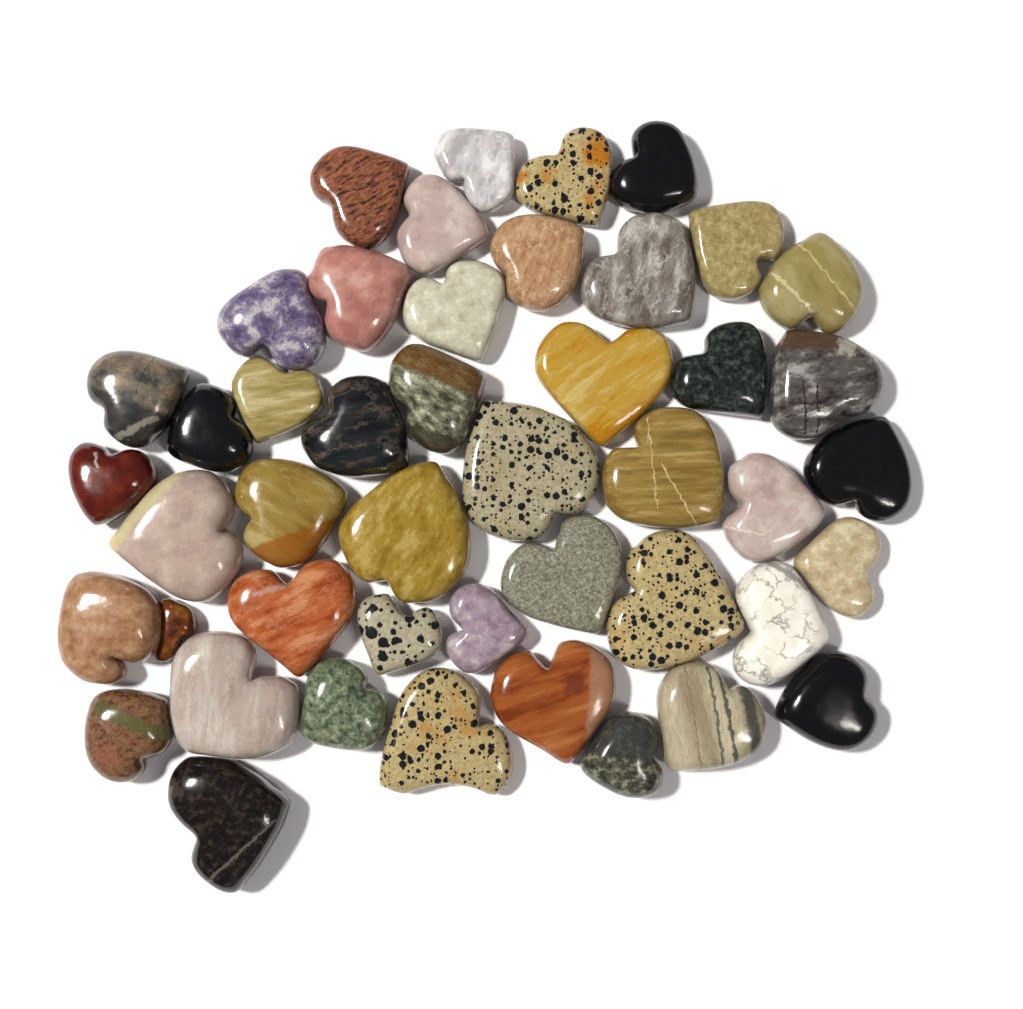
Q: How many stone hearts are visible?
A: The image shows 46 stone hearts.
